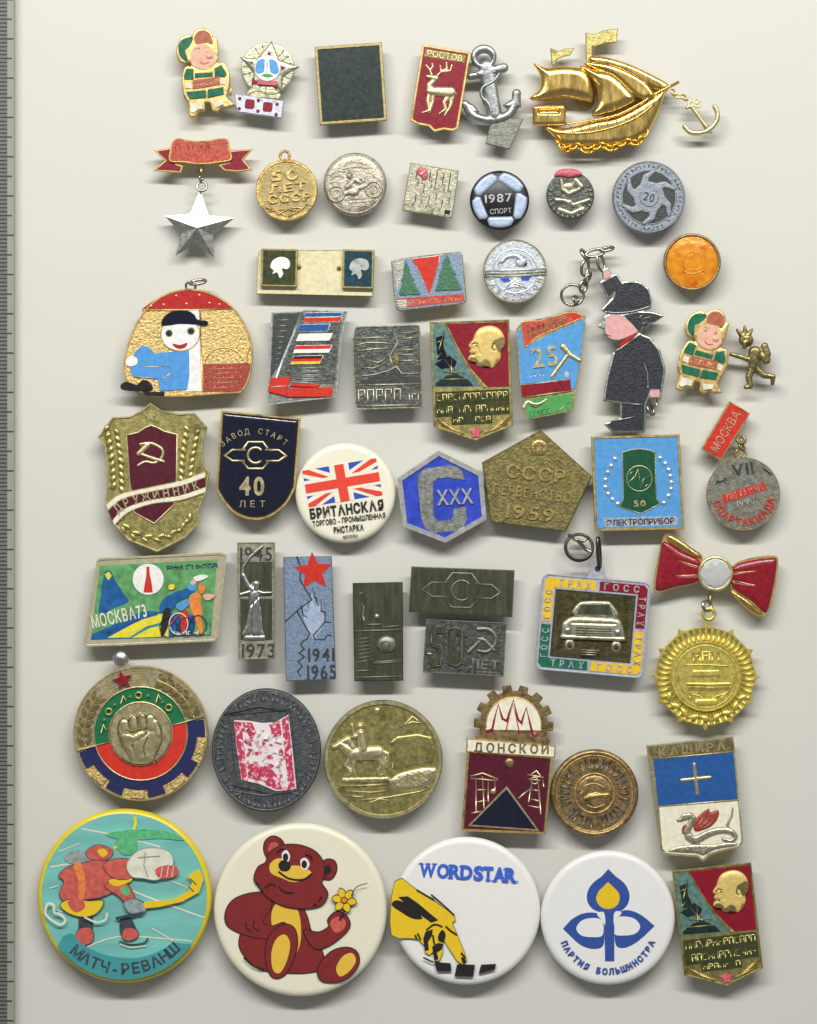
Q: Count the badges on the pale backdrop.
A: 50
